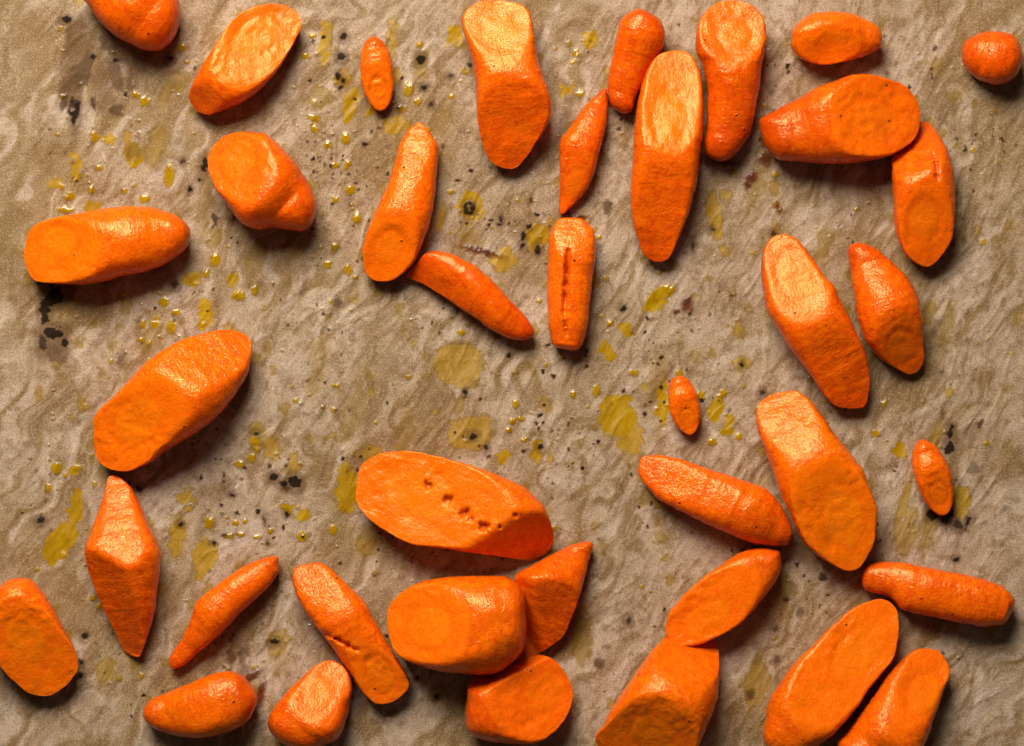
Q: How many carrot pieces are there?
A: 39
